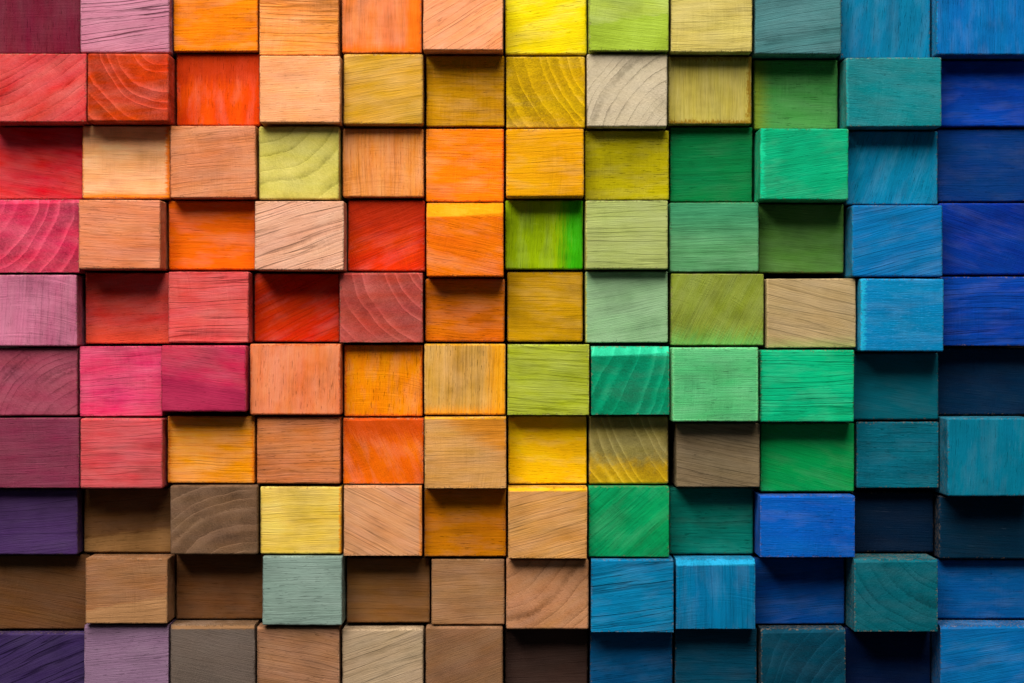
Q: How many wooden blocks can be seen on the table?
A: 120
